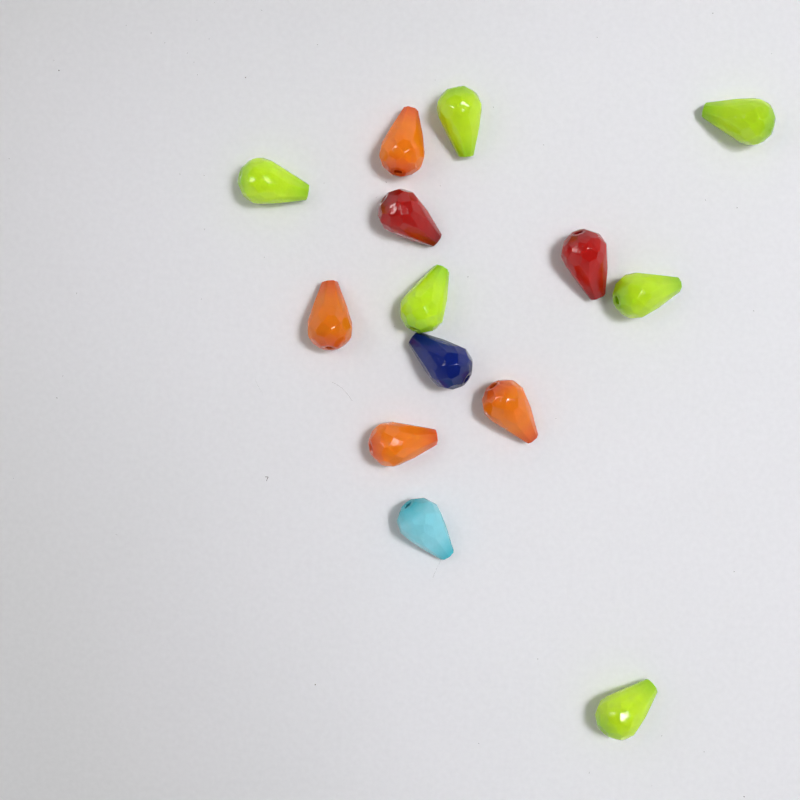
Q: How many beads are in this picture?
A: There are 14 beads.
